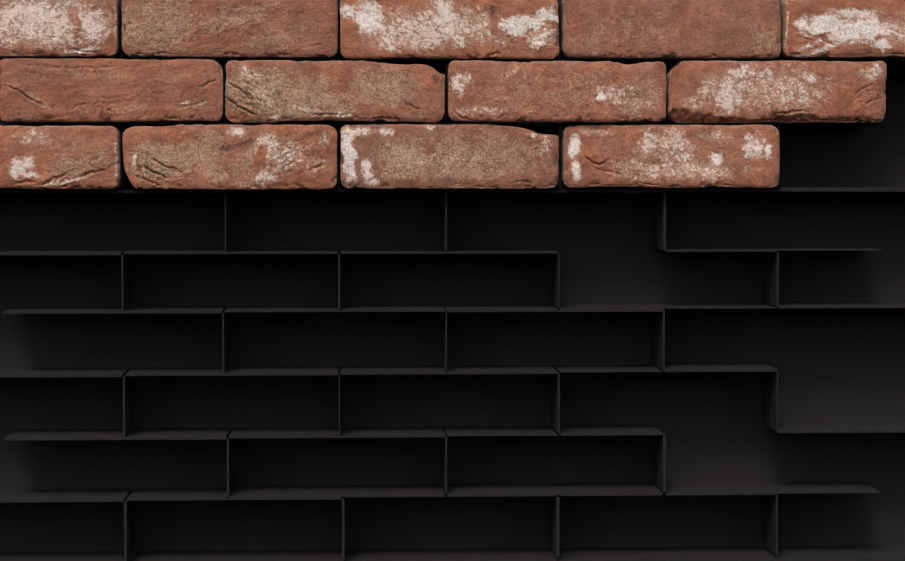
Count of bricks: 13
